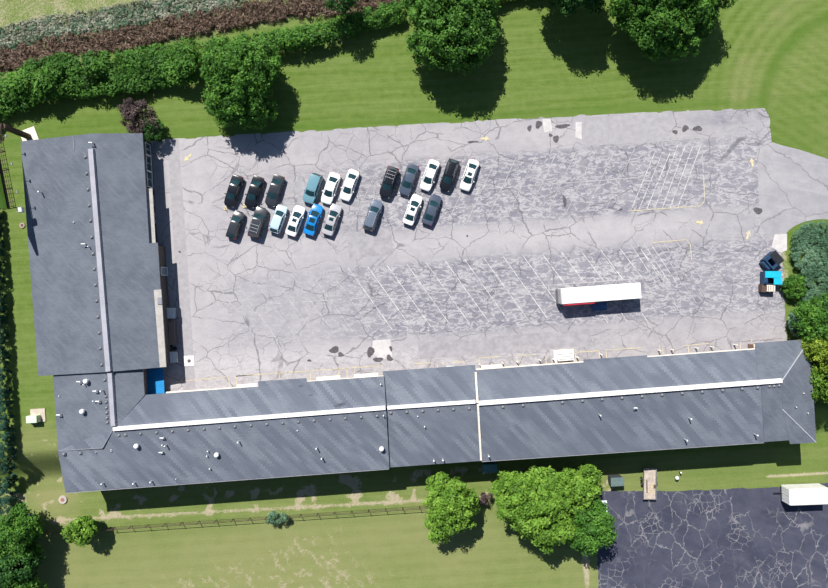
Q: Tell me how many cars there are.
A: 20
